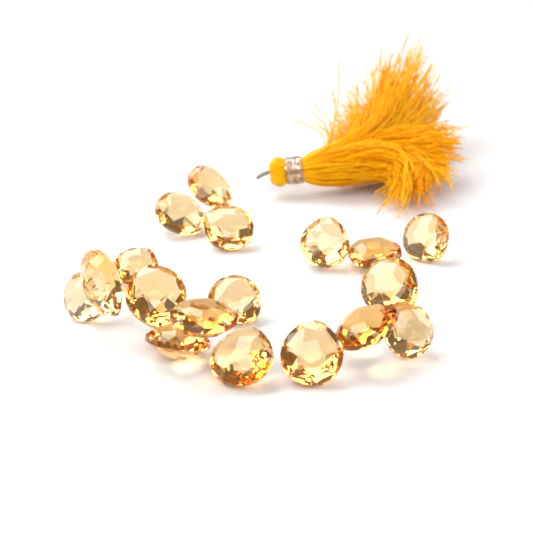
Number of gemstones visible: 18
